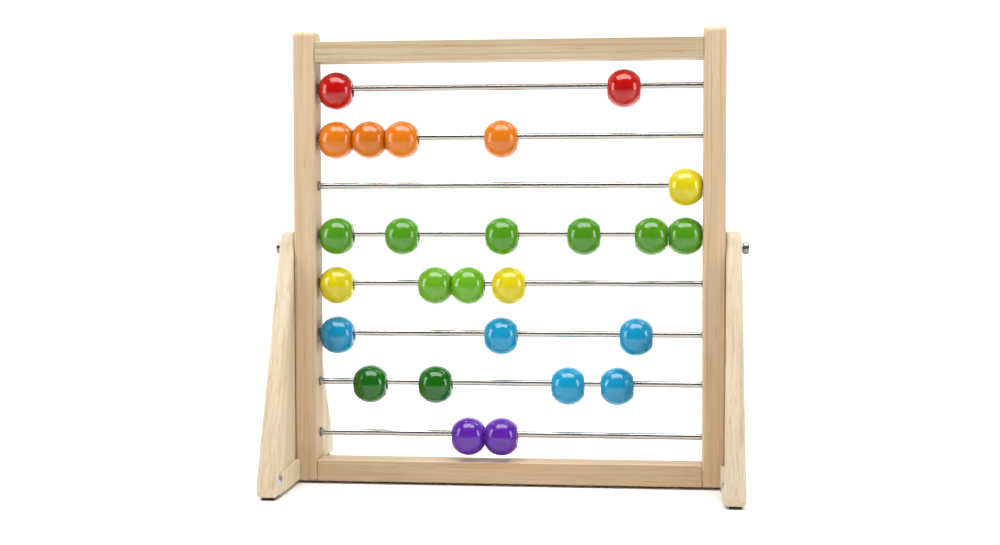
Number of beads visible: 26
